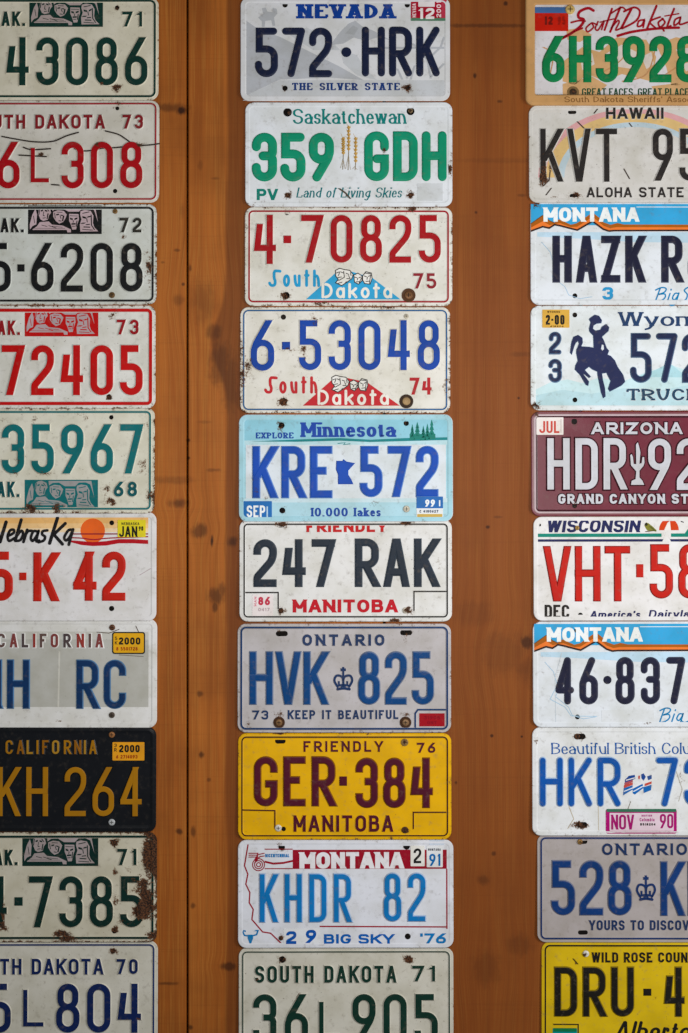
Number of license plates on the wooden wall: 30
